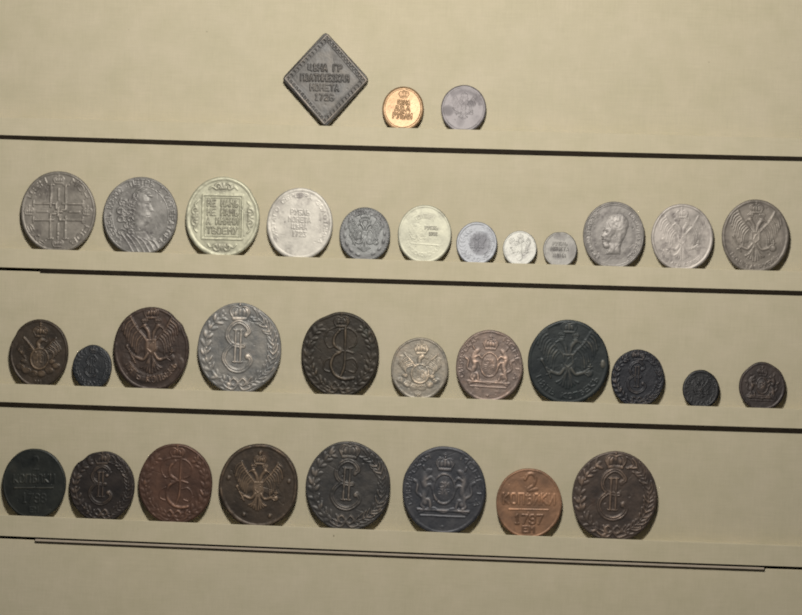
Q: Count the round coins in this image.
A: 33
